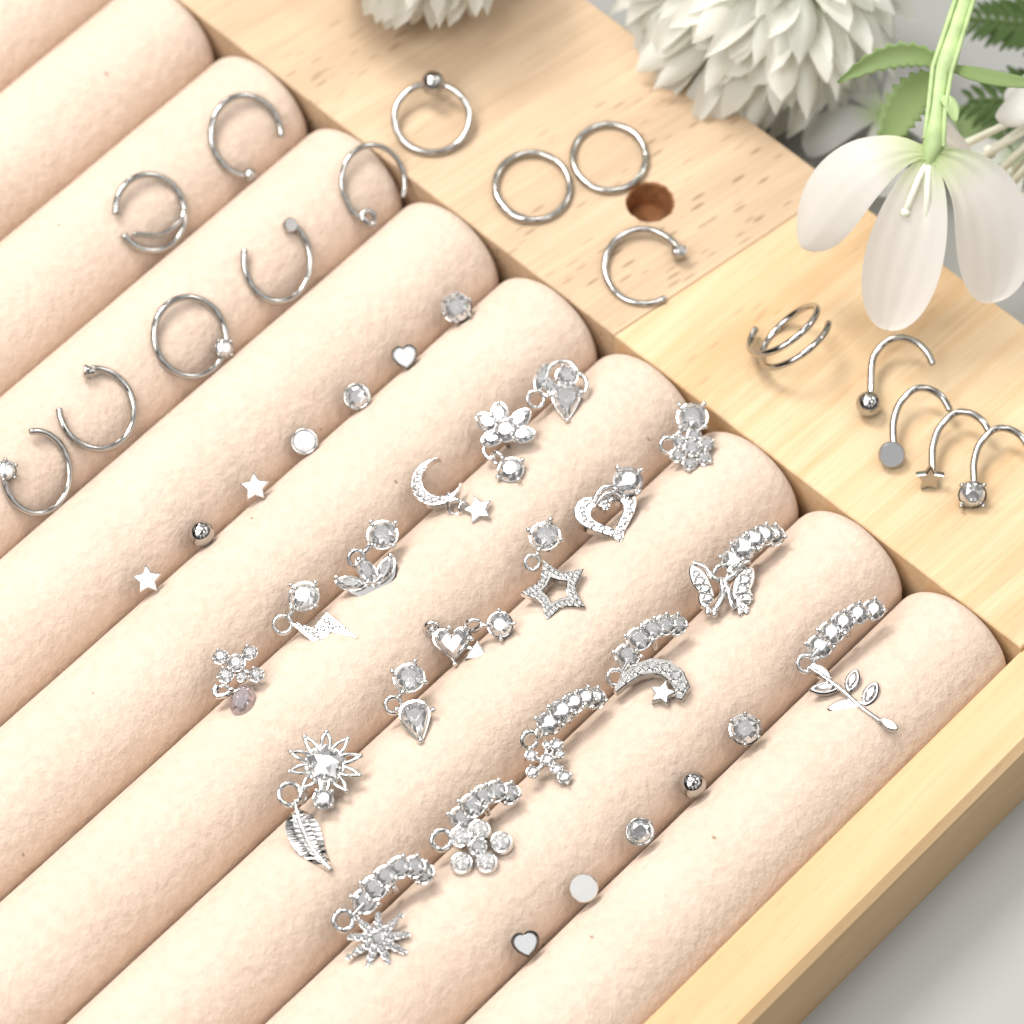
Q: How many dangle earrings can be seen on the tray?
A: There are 18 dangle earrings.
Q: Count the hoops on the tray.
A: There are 12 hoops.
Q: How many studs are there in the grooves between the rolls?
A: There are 12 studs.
